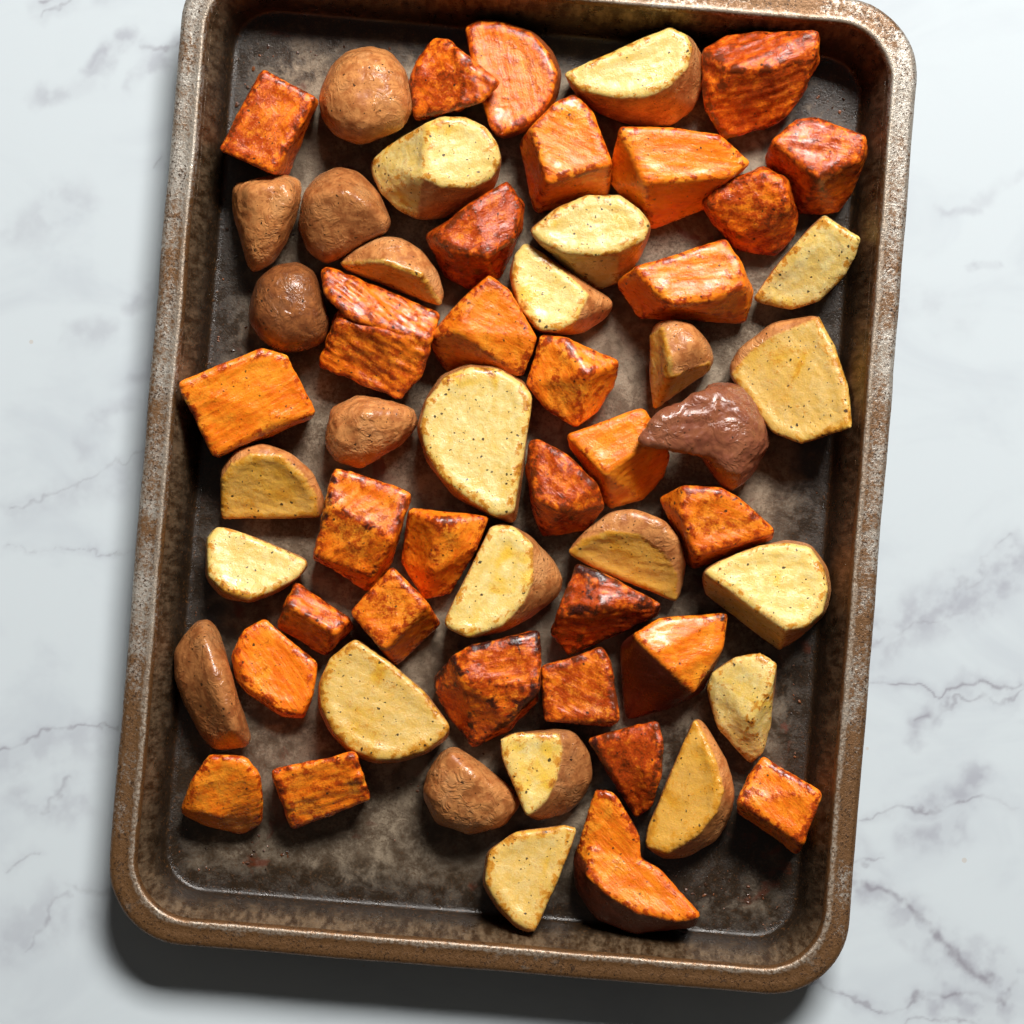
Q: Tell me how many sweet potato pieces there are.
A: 31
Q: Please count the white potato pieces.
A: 27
